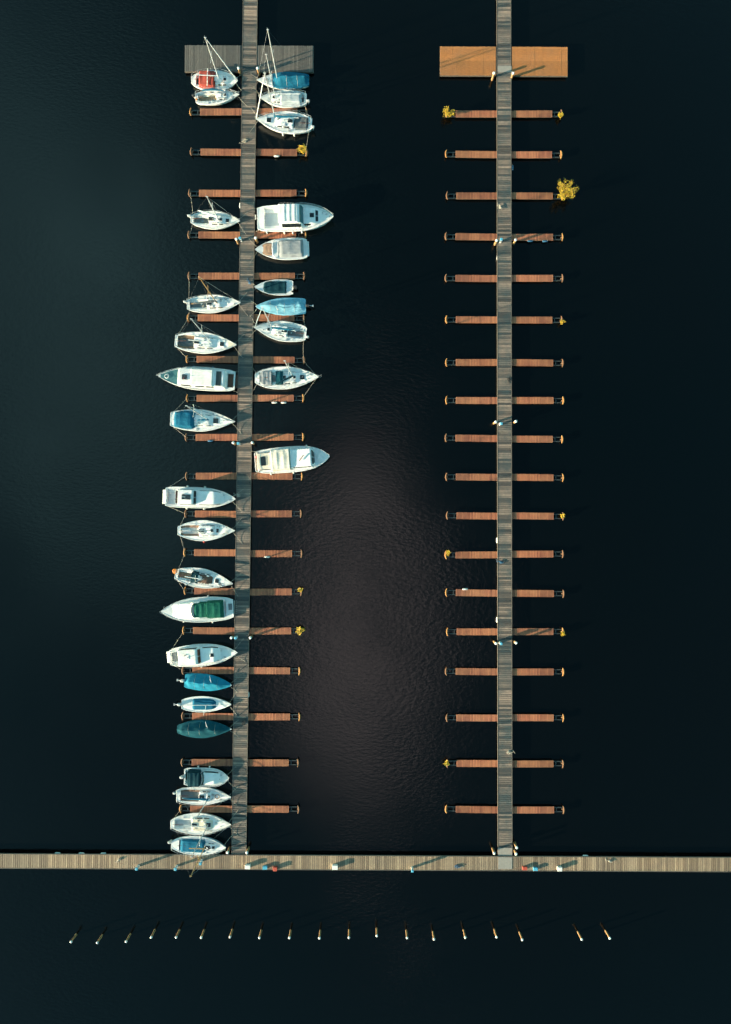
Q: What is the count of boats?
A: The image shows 29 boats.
